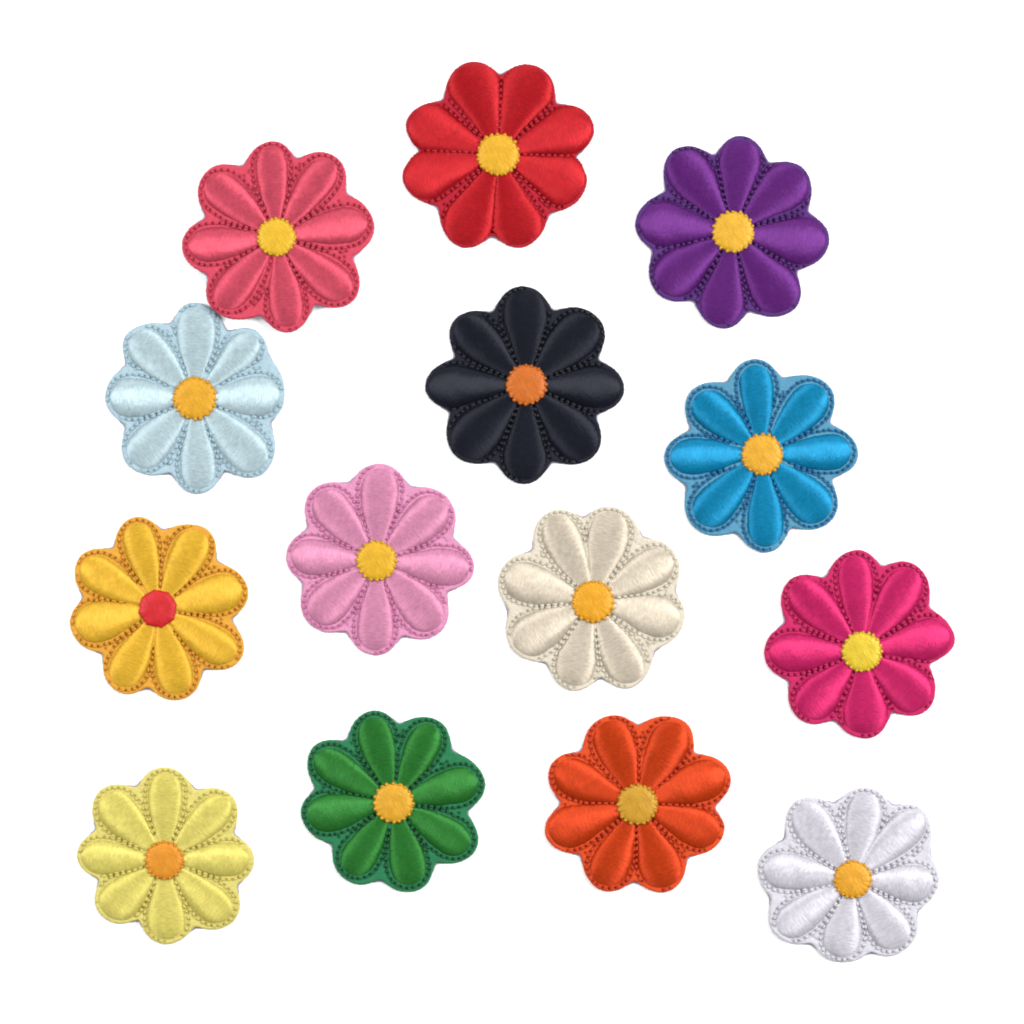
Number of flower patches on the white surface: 14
